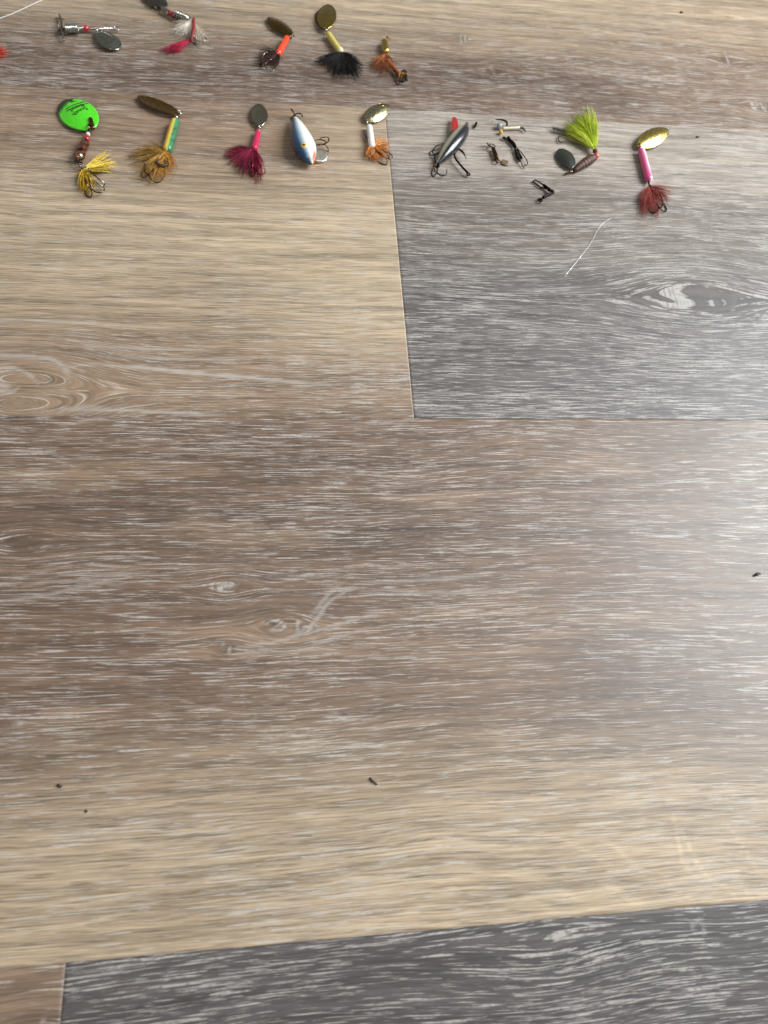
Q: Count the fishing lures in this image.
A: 15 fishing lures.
